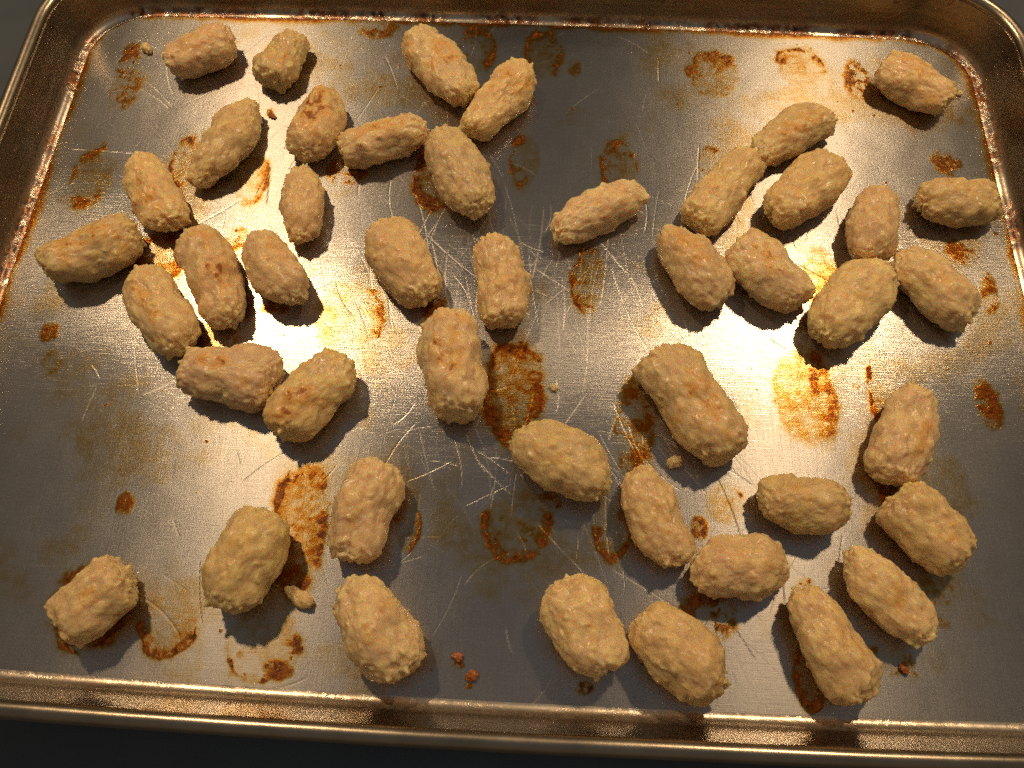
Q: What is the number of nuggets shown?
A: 45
